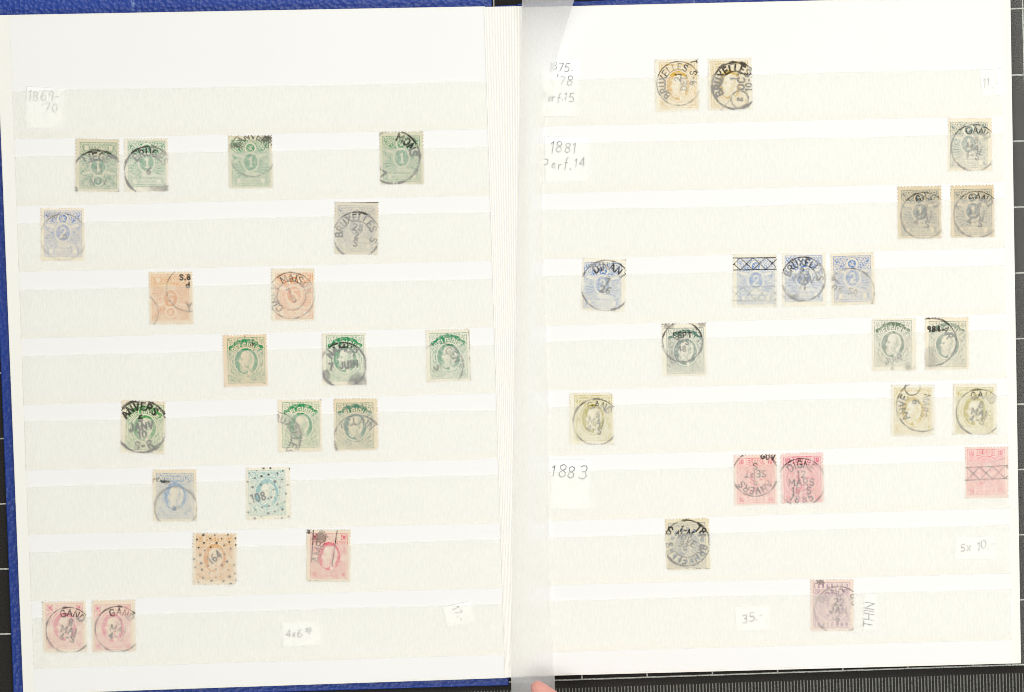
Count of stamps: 40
